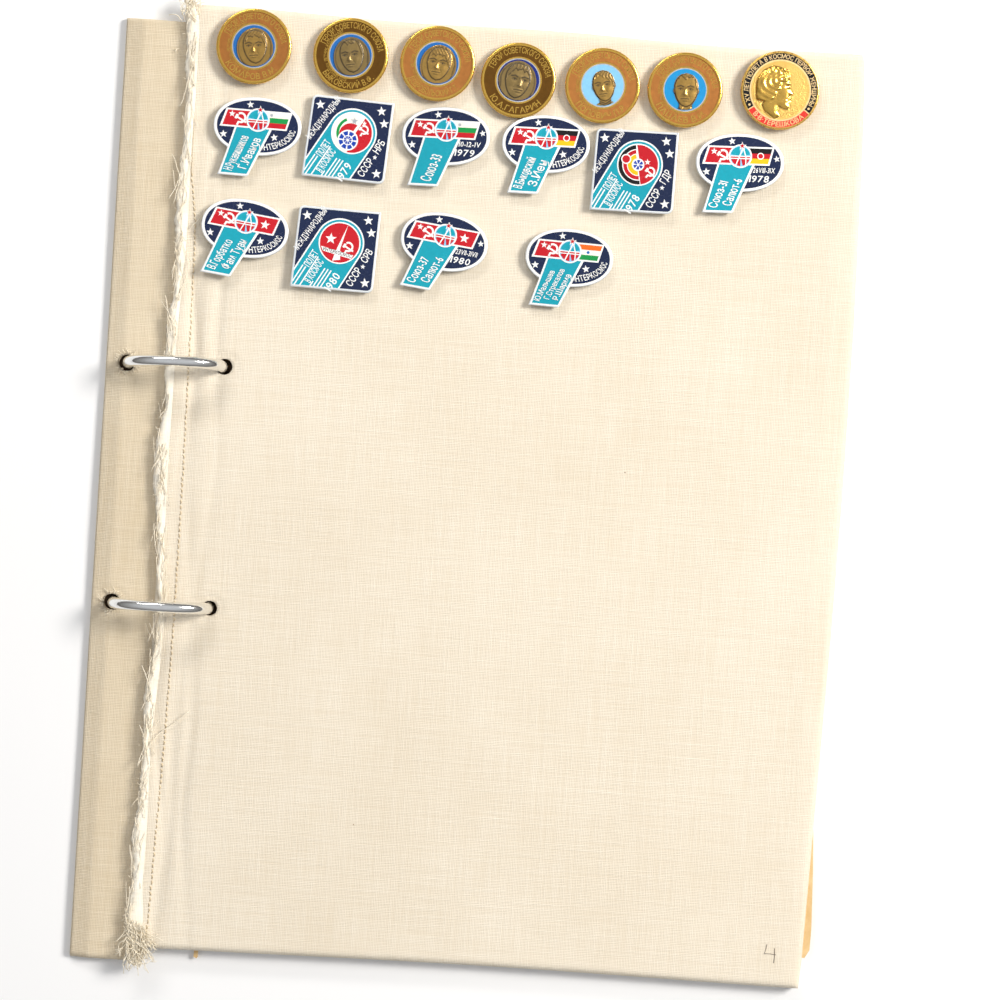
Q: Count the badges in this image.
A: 17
